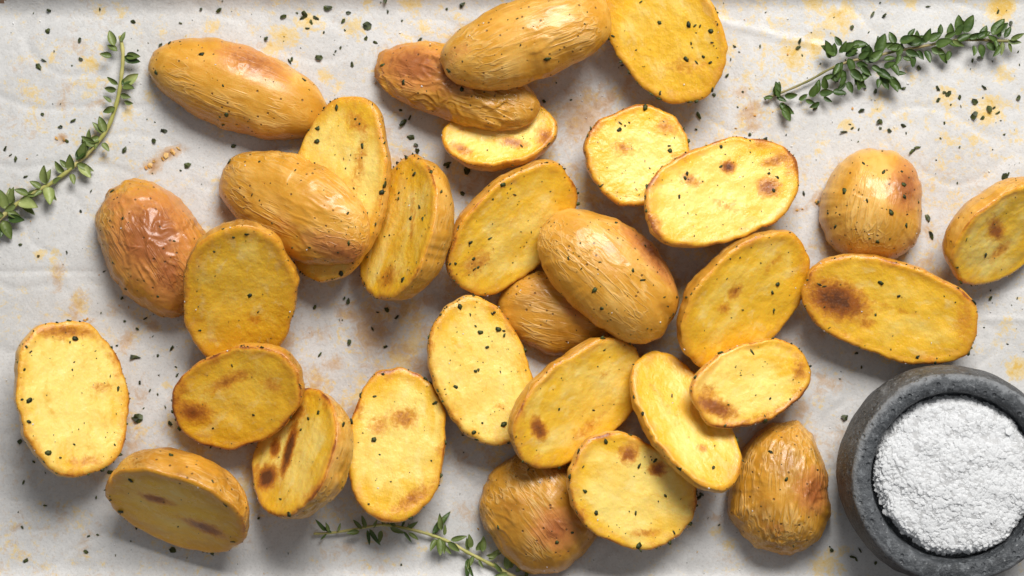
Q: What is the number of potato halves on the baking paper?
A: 31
